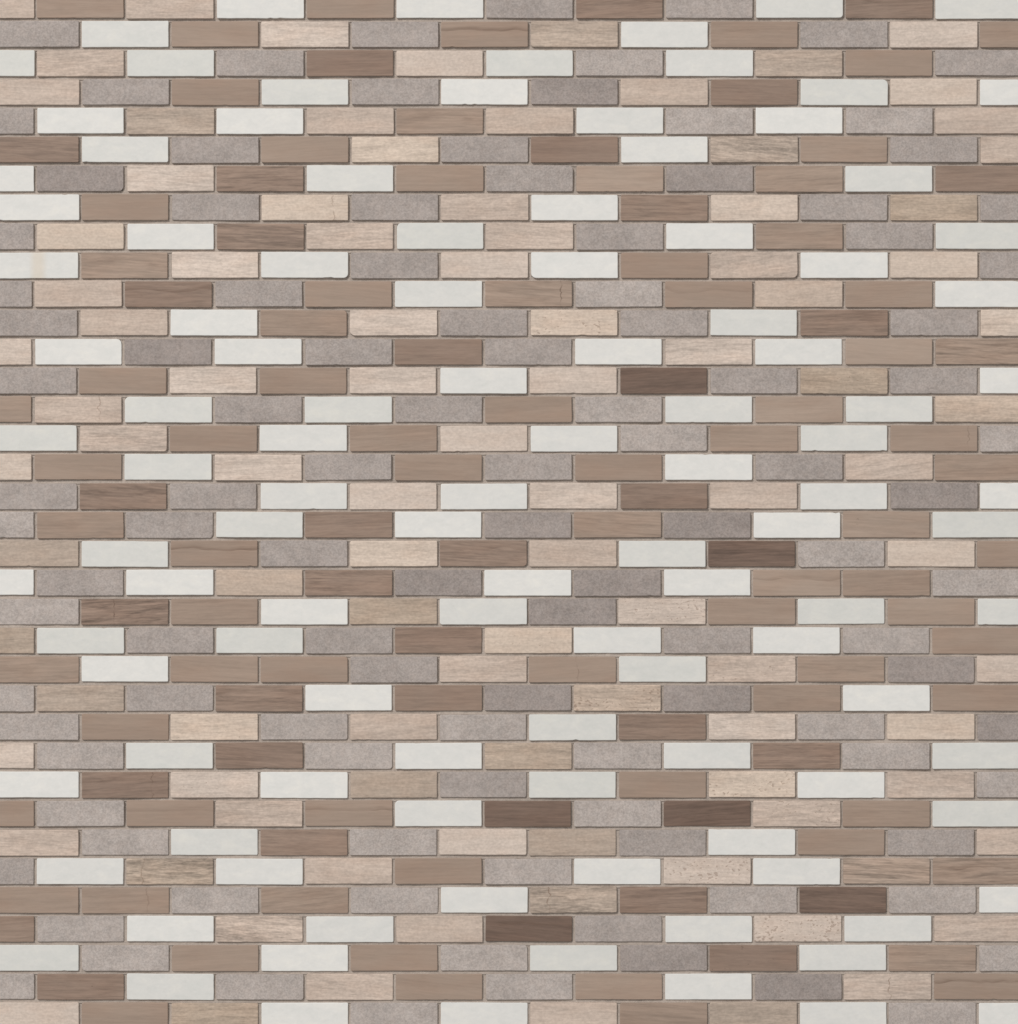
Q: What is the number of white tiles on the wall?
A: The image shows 112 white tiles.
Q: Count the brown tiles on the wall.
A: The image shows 114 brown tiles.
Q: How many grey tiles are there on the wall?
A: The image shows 110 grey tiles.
